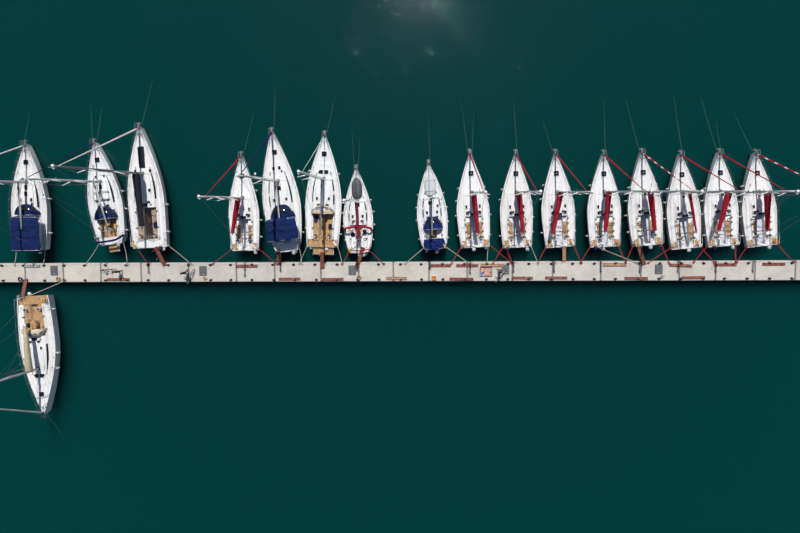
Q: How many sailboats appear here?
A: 17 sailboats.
